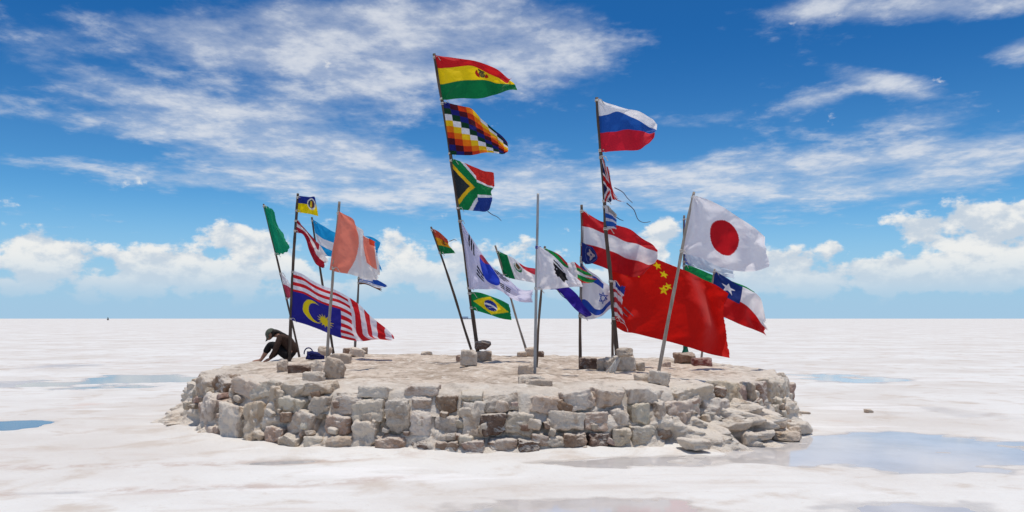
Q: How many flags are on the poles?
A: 30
